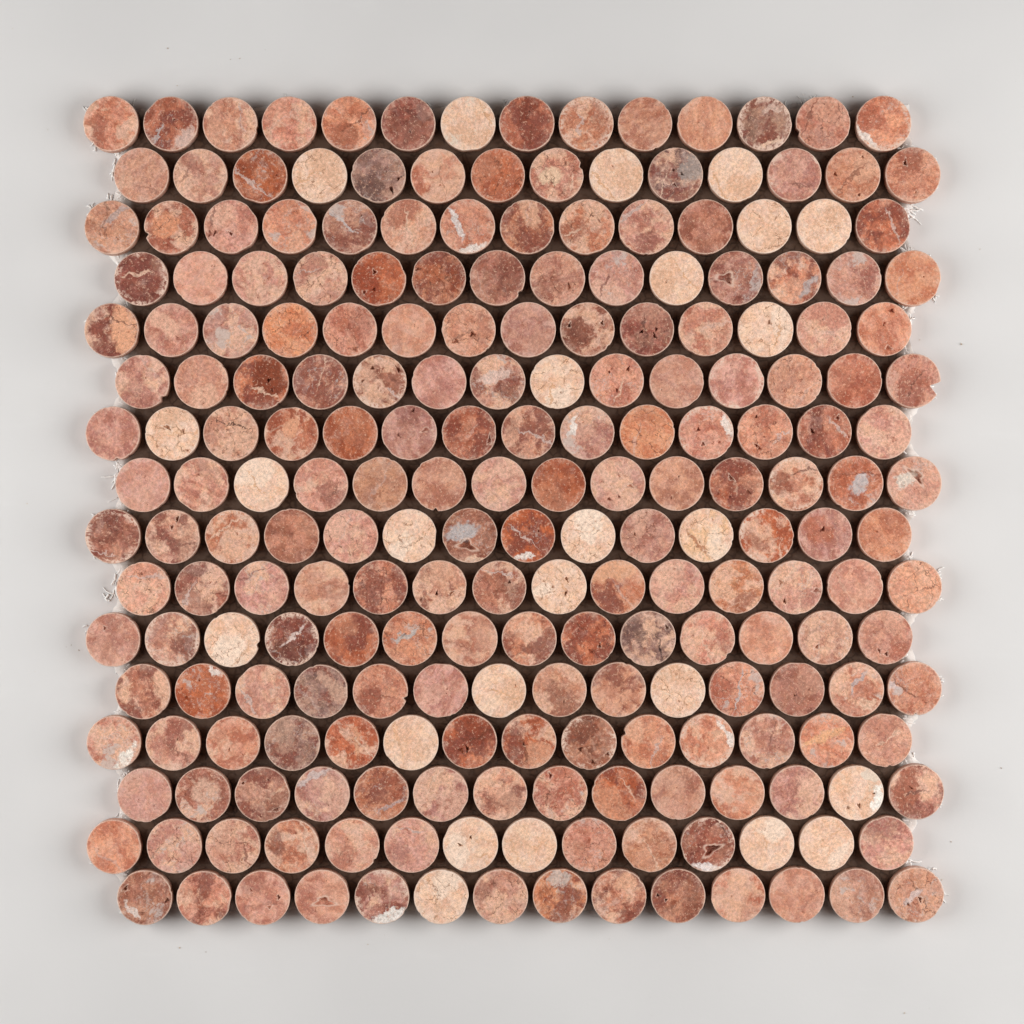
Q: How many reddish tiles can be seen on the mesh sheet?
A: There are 199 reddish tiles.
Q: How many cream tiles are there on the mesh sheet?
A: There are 25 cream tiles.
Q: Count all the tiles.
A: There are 224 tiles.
